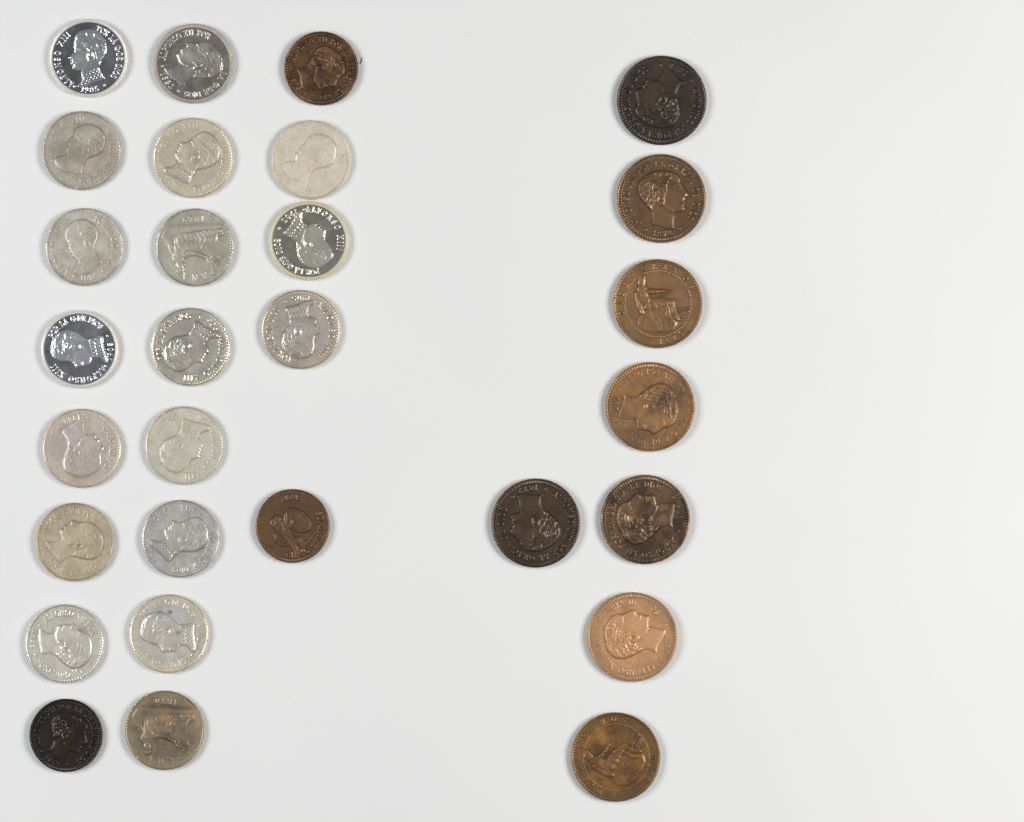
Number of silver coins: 18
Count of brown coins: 11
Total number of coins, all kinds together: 29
